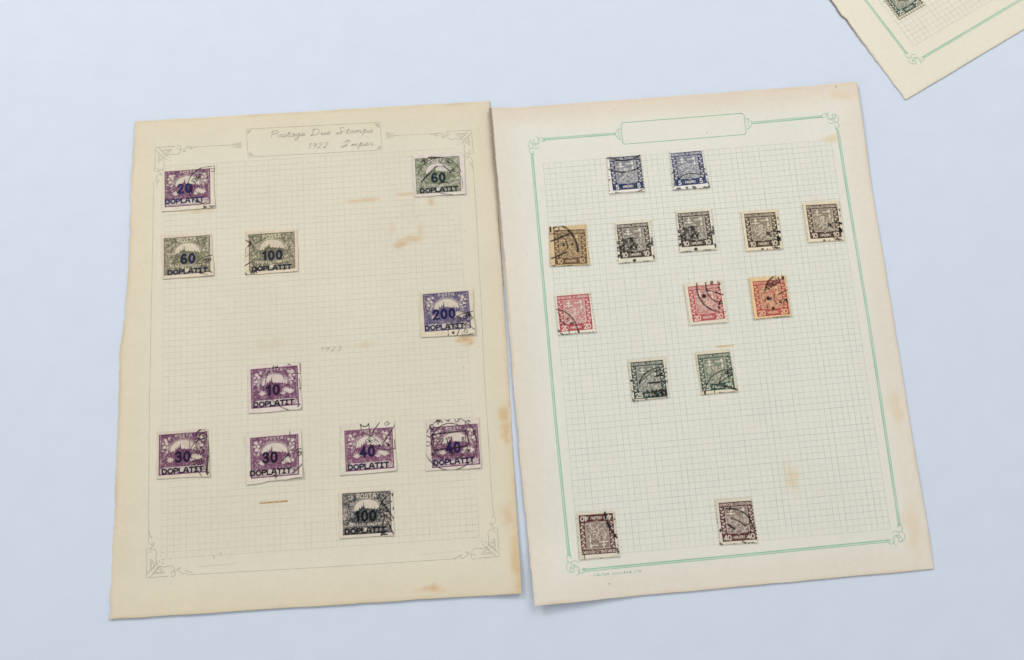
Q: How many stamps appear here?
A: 26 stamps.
